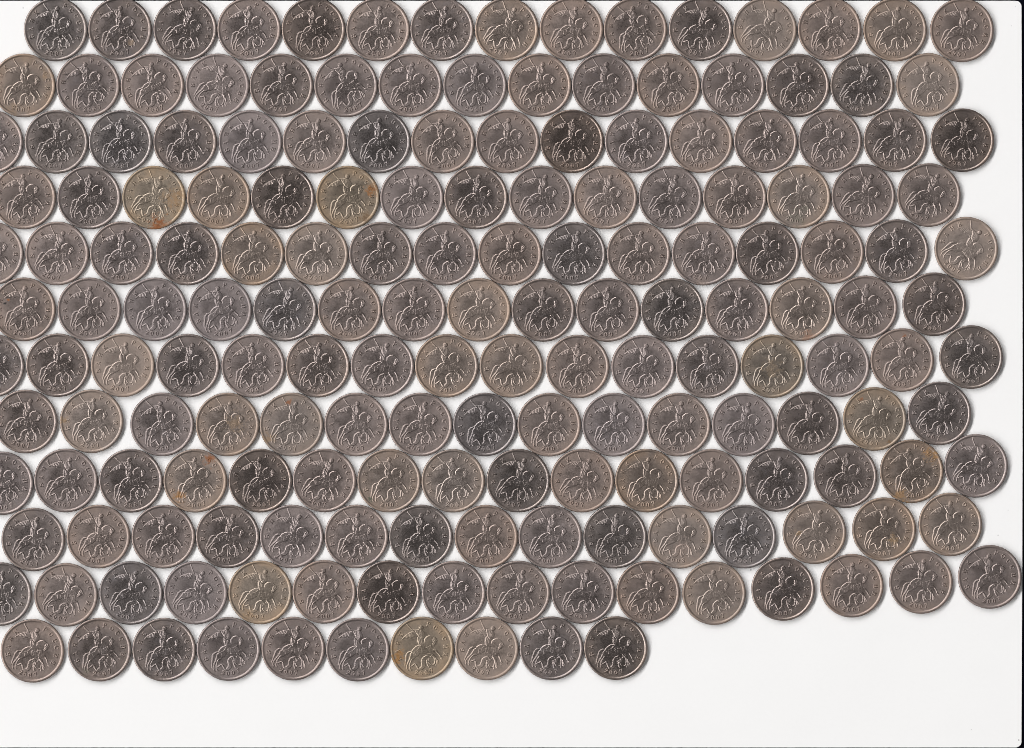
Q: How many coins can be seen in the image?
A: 180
